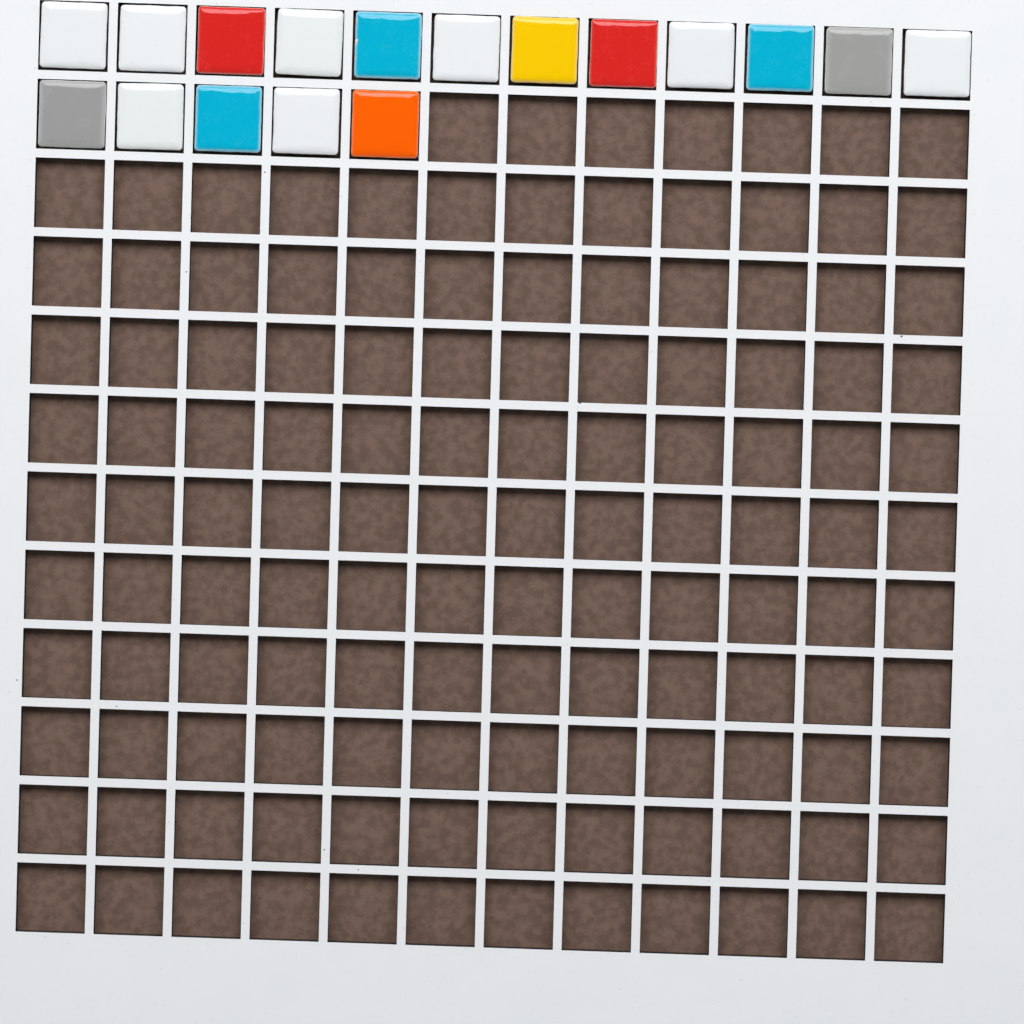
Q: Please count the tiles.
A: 17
